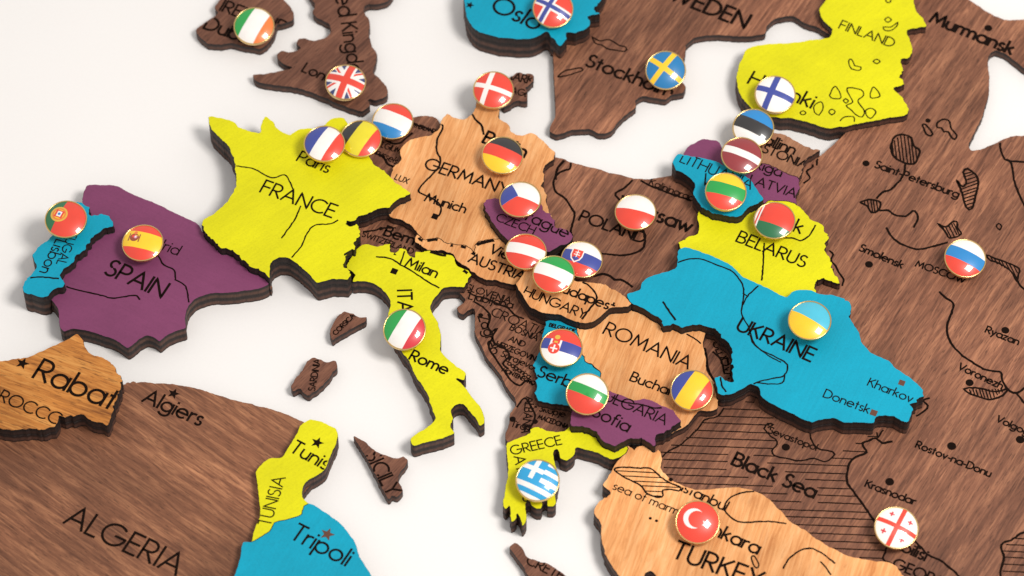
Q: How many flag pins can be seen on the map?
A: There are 30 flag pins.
